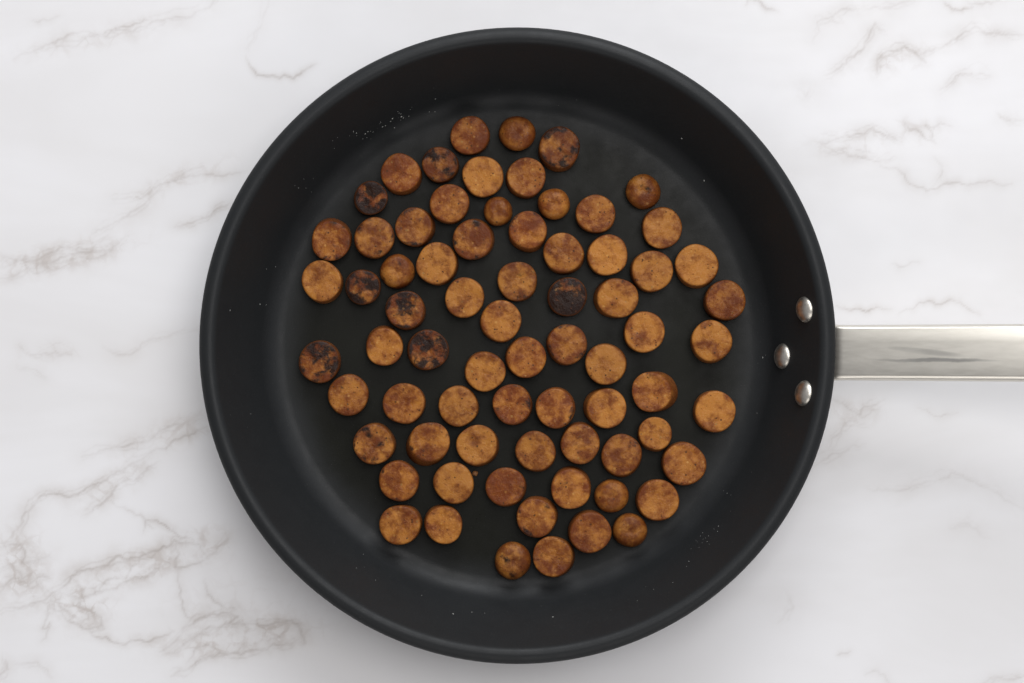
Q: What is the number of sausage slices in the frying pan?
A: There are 72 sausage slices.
